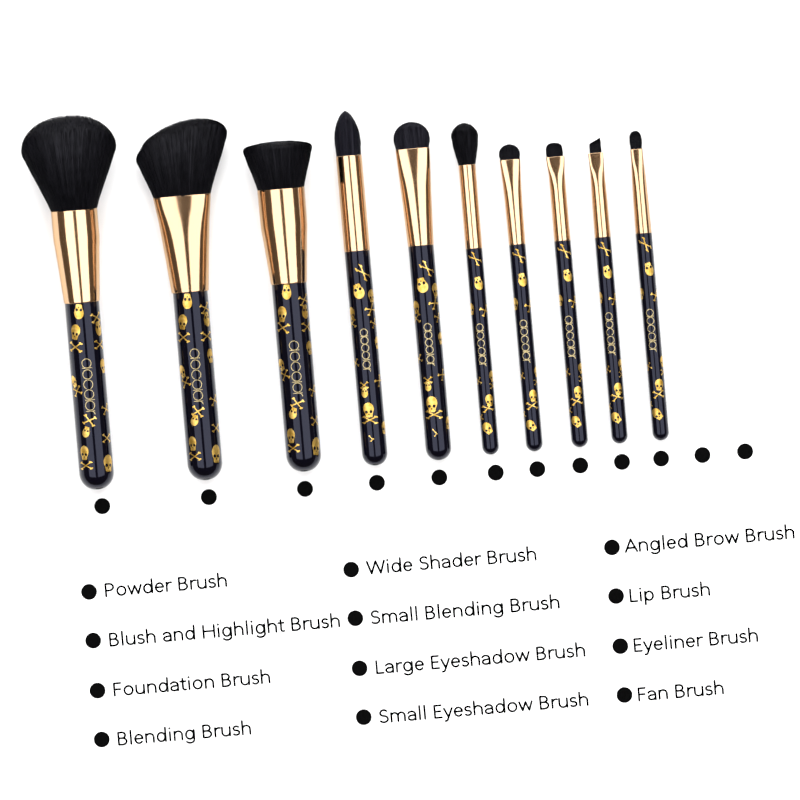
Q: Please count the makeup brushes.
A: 10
